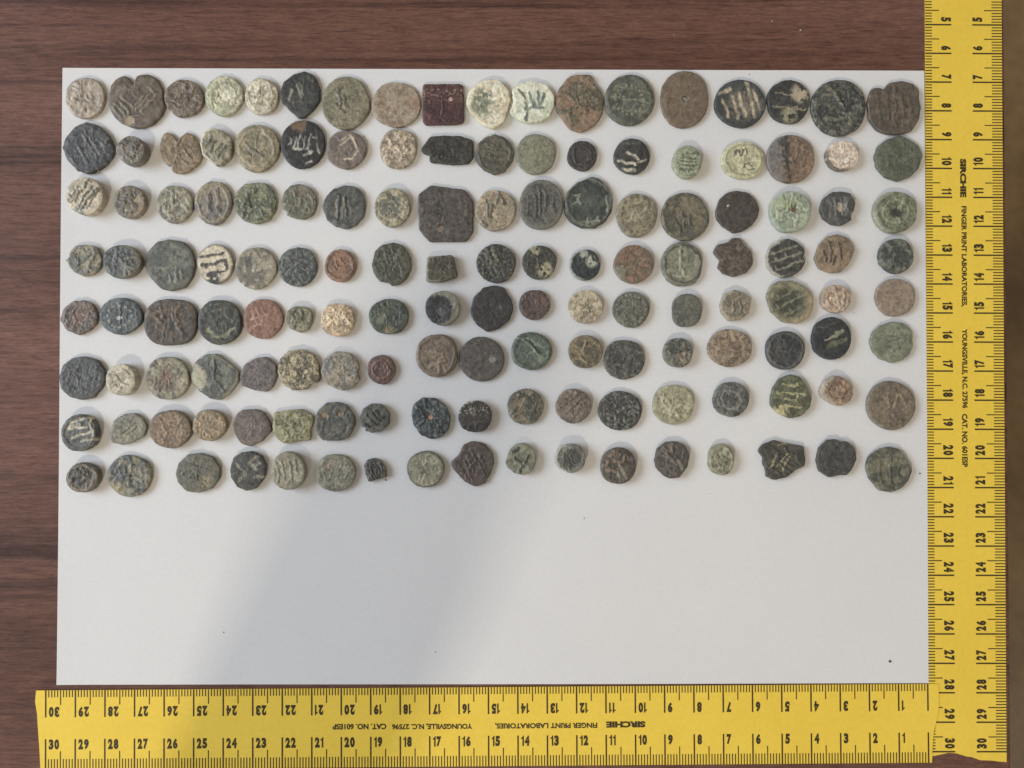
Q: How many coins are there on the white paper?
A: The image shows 143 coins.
